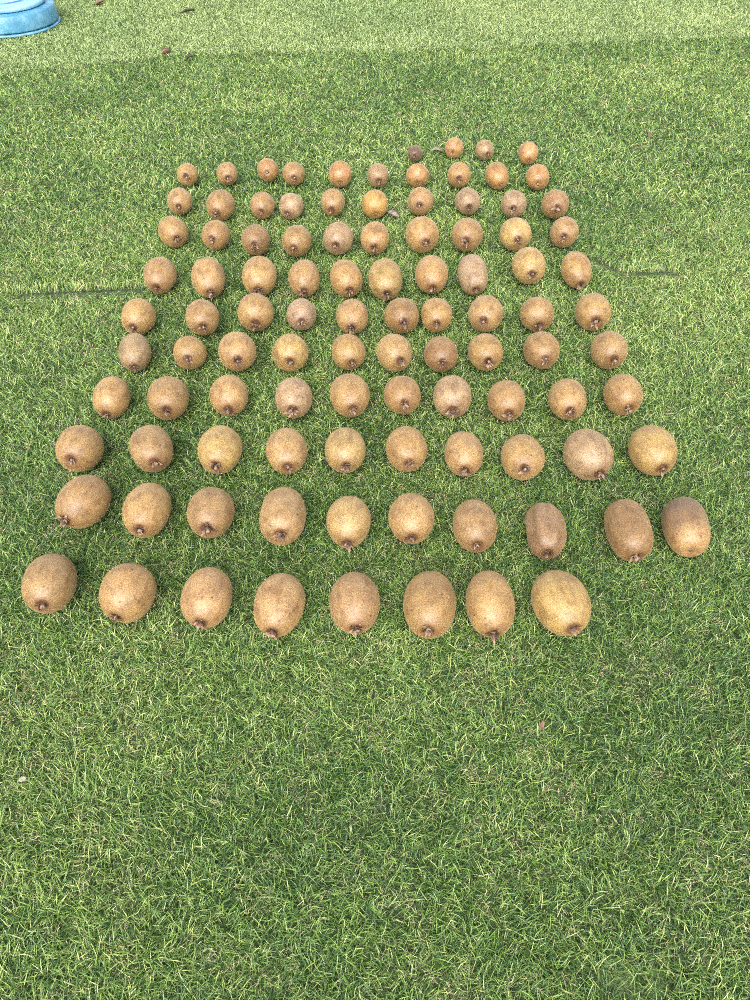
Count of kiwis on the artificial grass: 102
